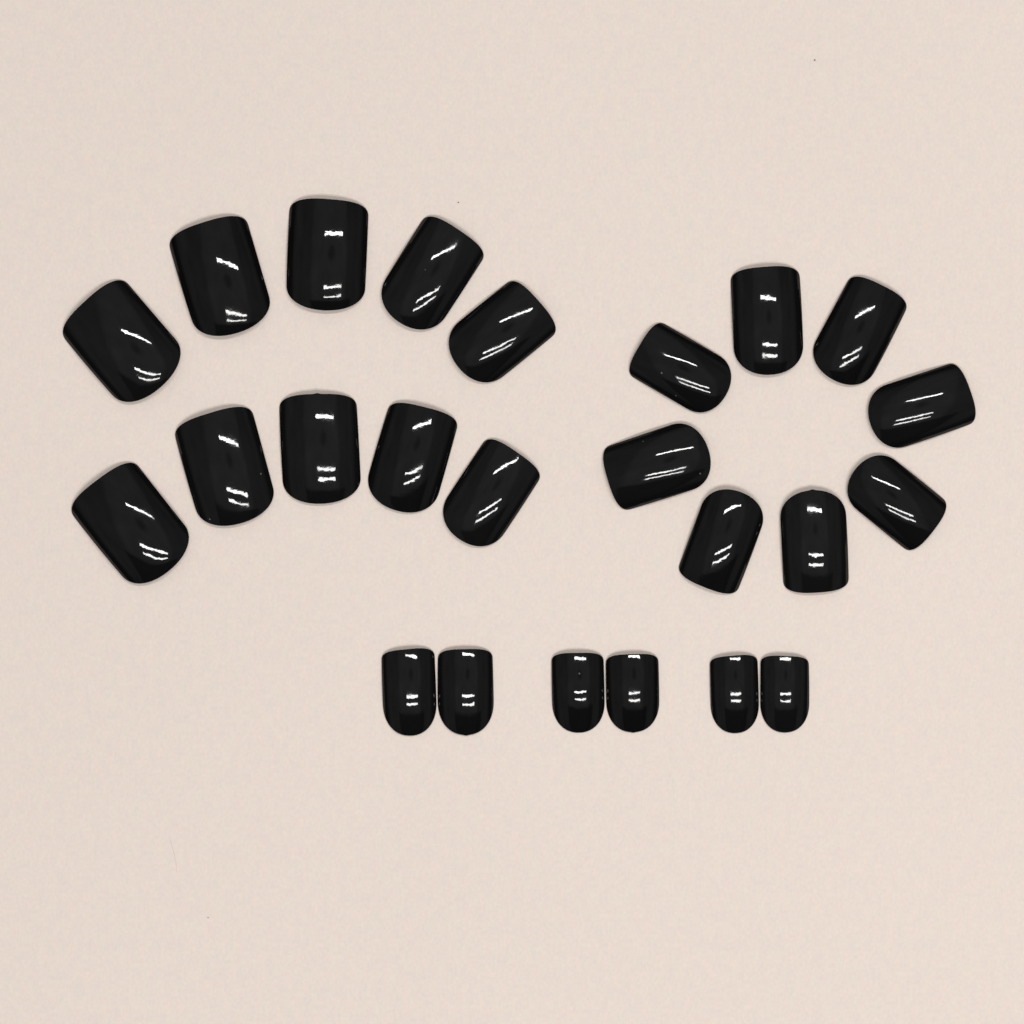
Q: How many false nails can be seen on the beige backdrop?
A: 24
